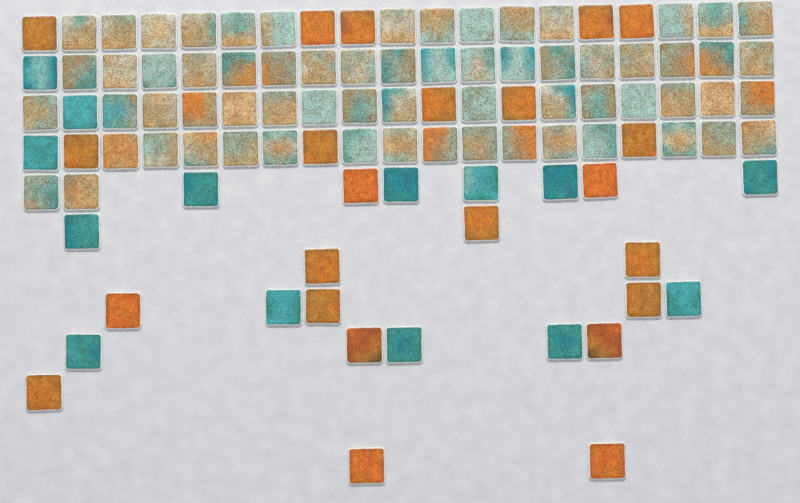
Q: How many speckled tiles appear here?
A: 65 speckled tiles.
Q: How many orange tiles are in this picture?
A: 23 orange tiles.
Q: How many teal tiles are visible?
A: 14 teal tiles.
